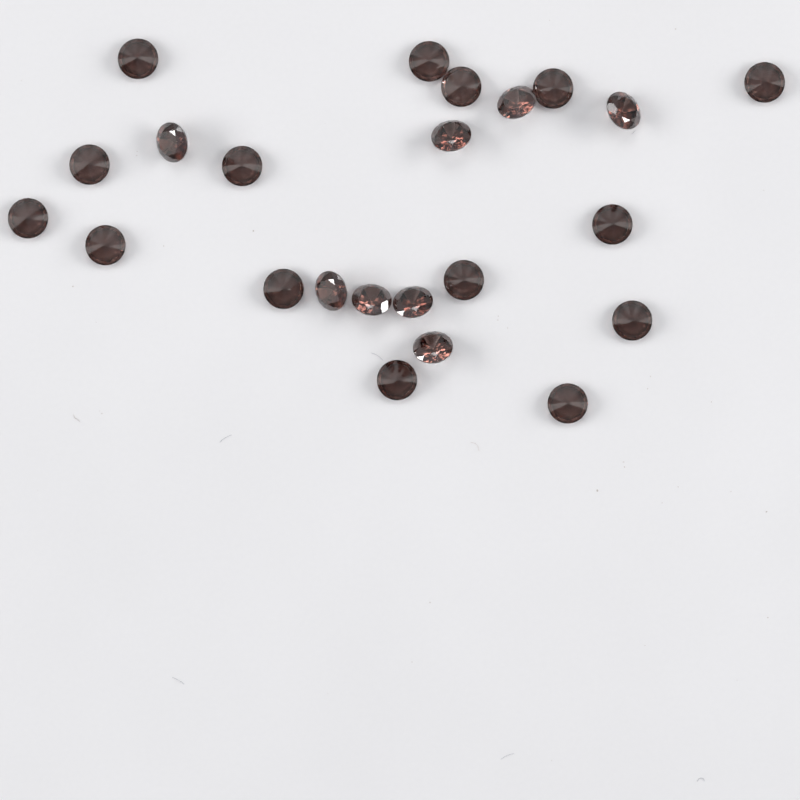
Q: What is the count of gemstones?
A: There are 23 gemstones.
